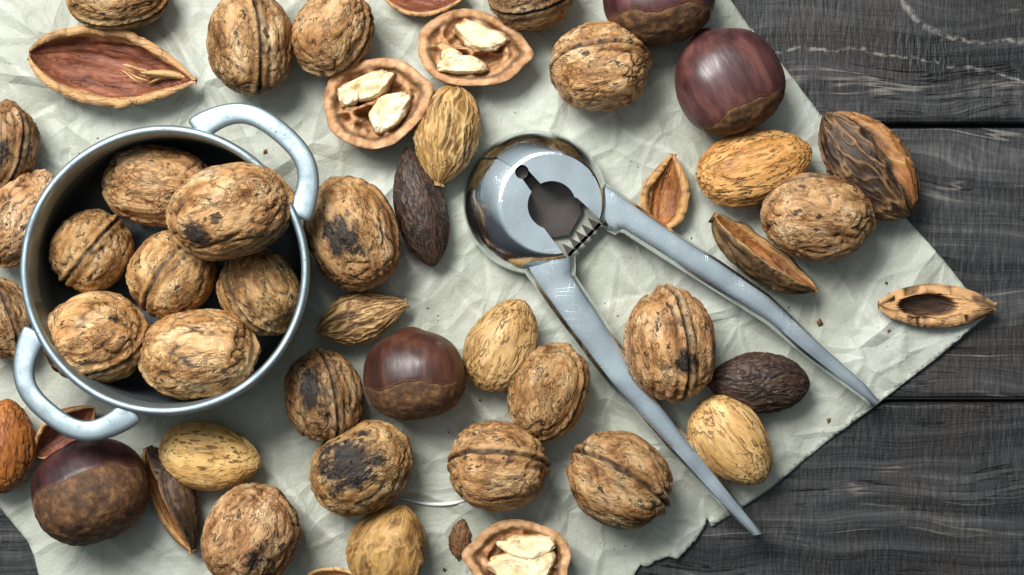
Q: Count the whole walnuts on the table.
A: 24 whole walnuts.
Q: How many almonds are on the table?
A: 5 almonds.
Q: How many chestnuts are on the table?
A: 4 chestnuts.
